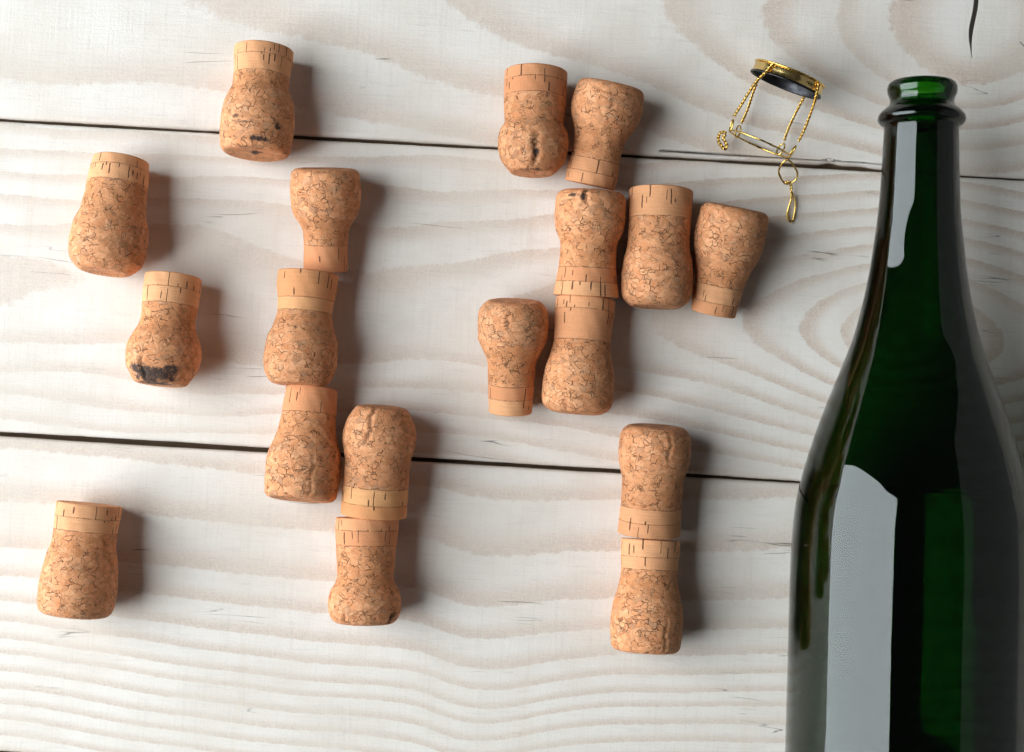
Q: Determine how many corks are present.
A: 18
